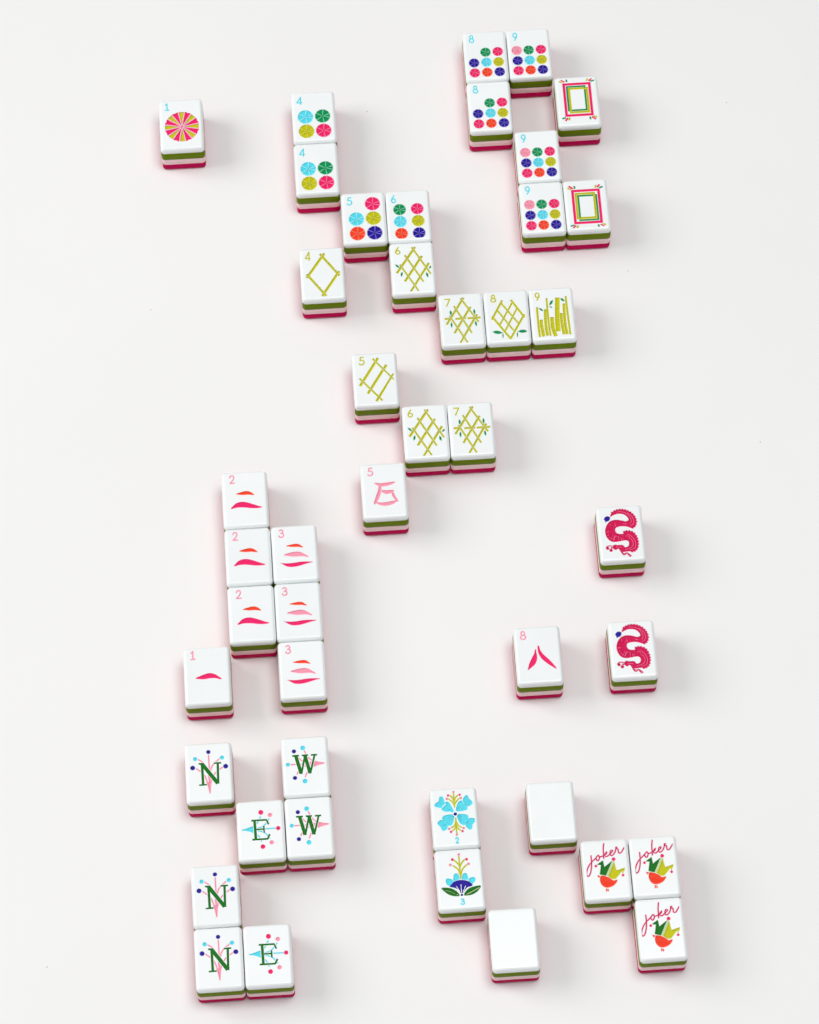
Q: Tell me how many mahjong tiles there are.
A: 45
